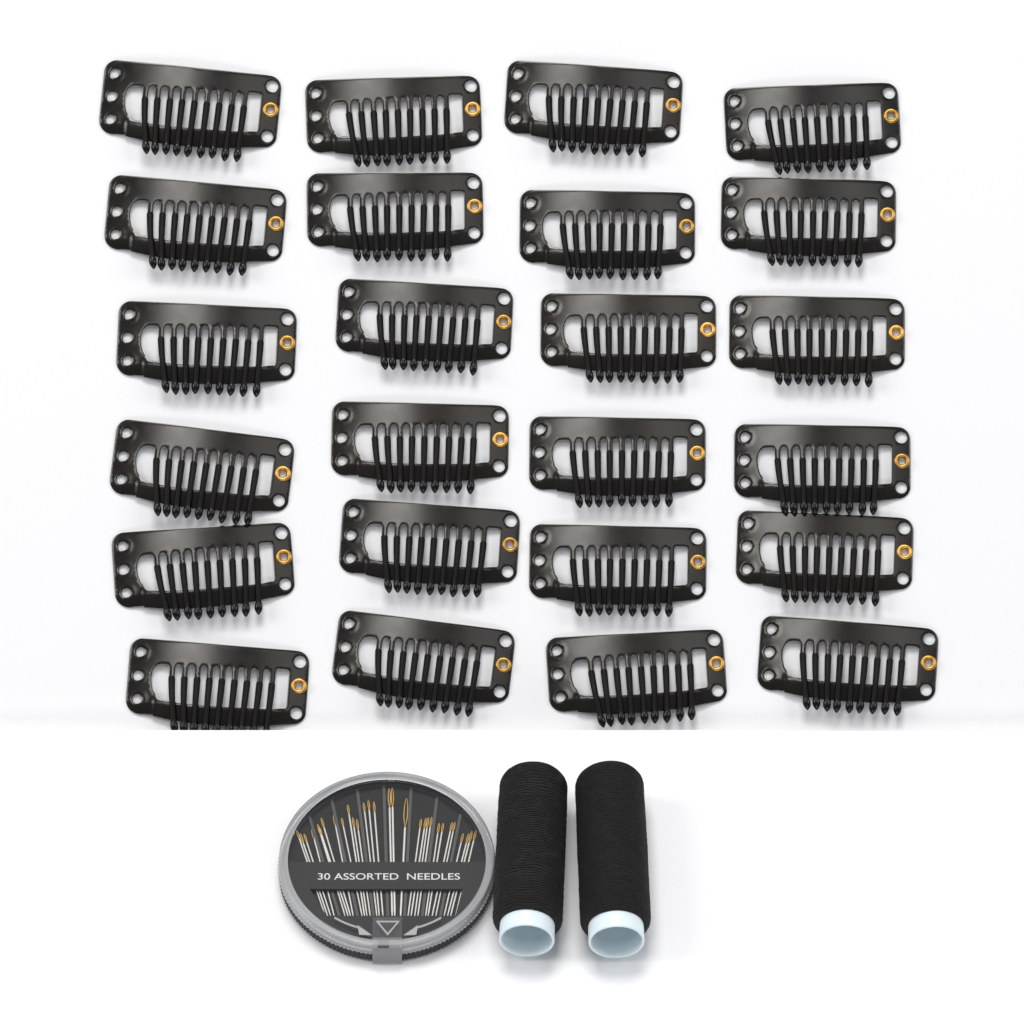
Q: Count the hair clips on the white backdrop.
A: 24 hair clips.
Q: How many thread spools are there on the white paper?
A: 2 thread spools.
